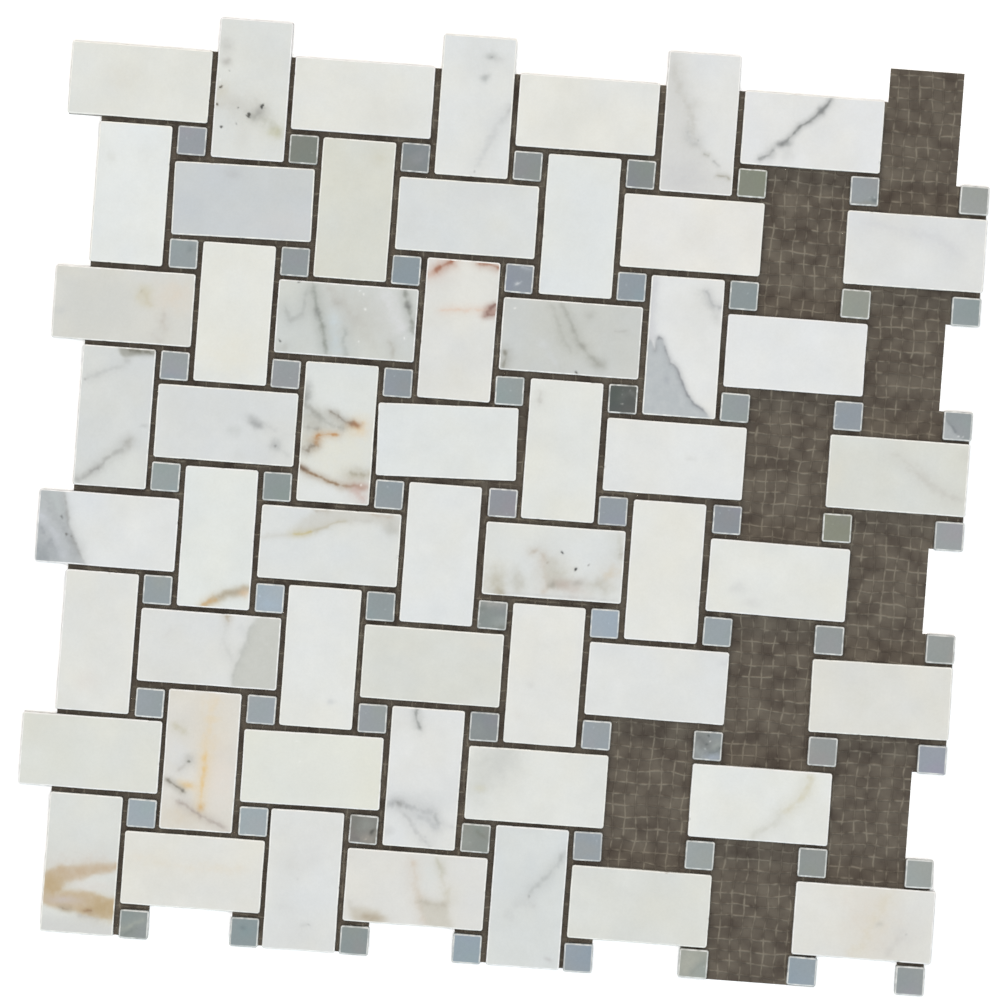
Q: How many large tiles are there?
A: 55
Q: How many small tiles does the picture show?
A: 64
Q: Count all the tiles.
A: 119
